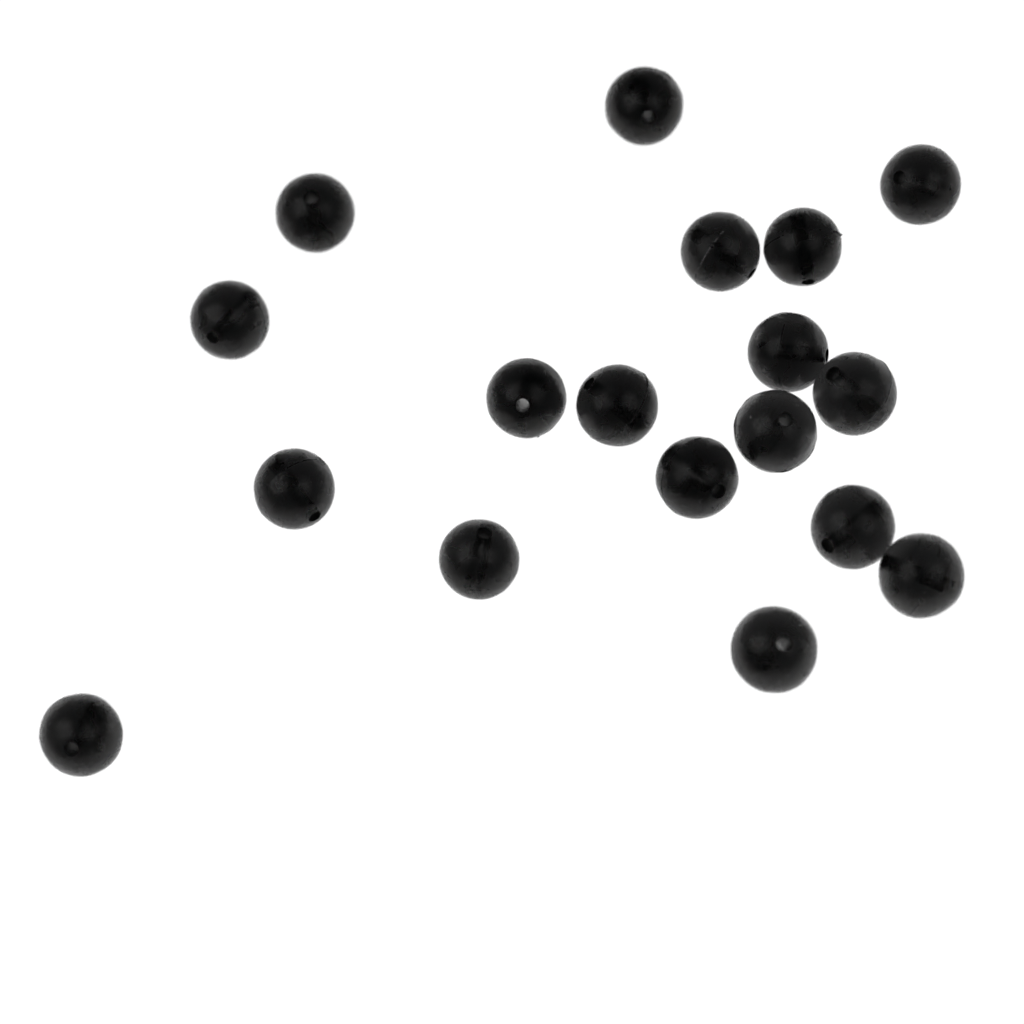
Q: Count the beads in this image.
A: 18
